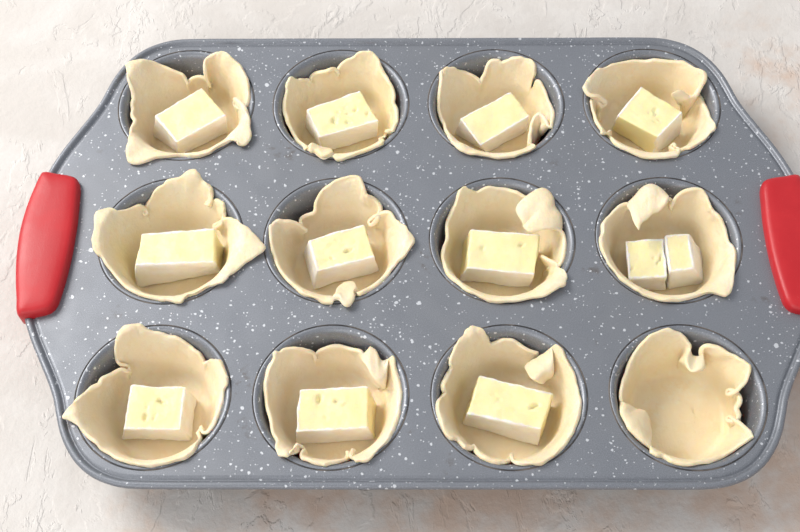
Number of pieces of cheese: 12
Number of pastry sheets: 12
